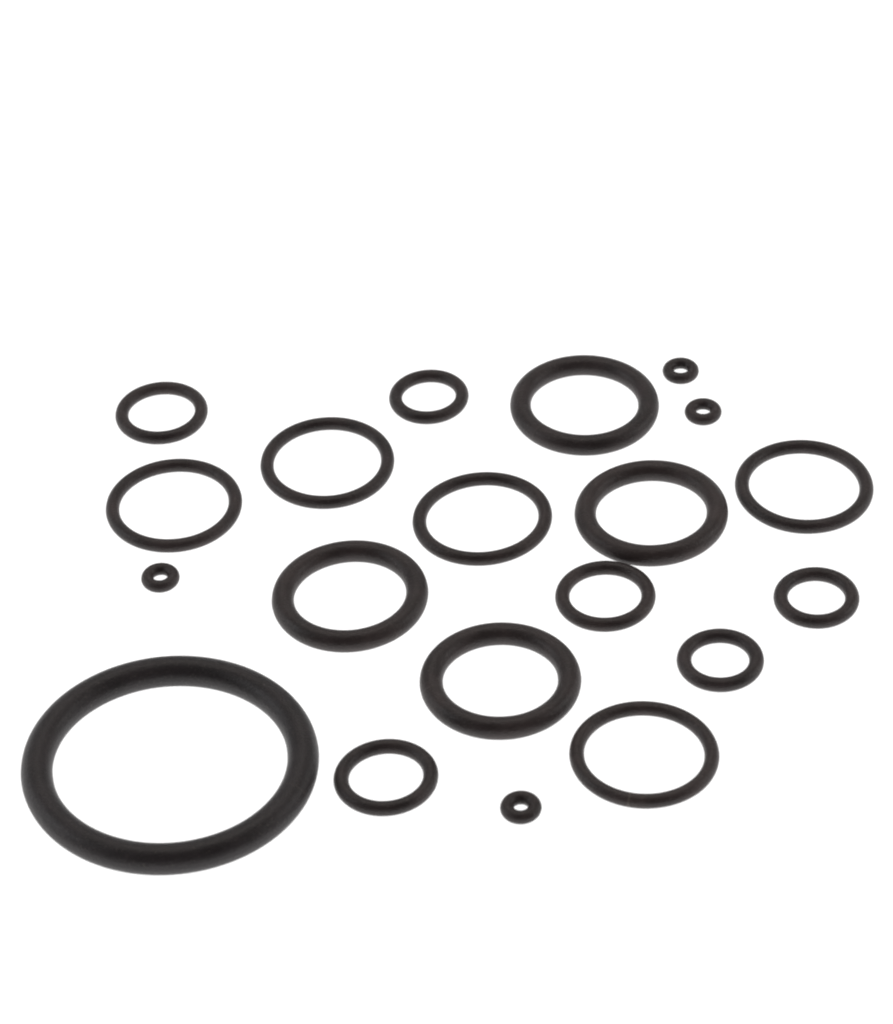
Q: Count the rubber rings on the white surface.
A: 20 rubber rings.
